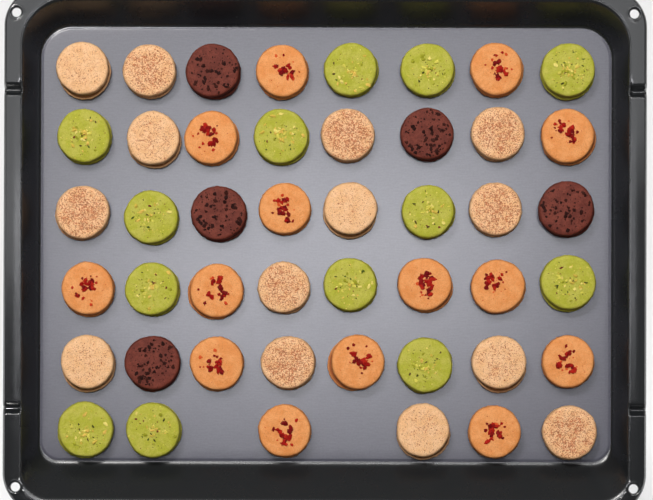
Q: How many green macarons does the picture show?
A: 13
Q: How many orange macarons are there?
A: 14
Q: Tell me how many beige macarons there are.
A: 14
